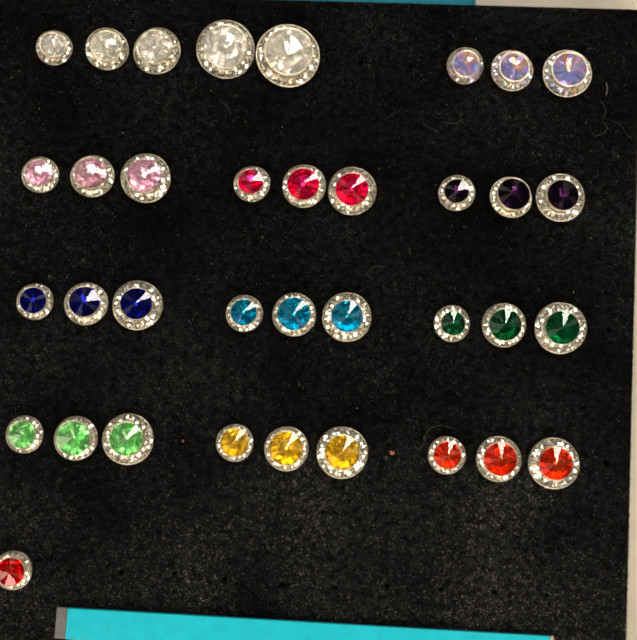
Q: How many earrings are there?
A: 36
